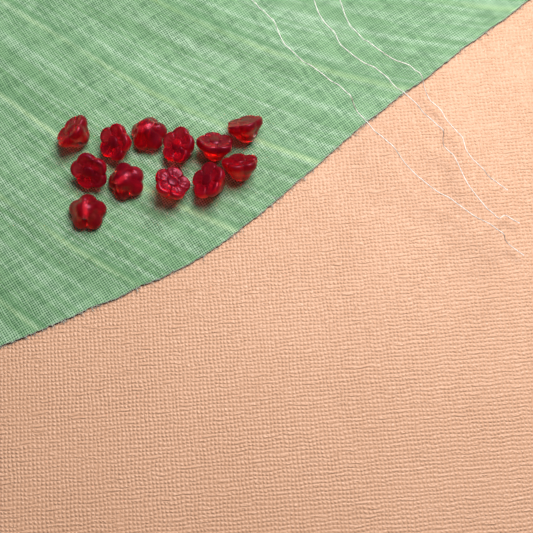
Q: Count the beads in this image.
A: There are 12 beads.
